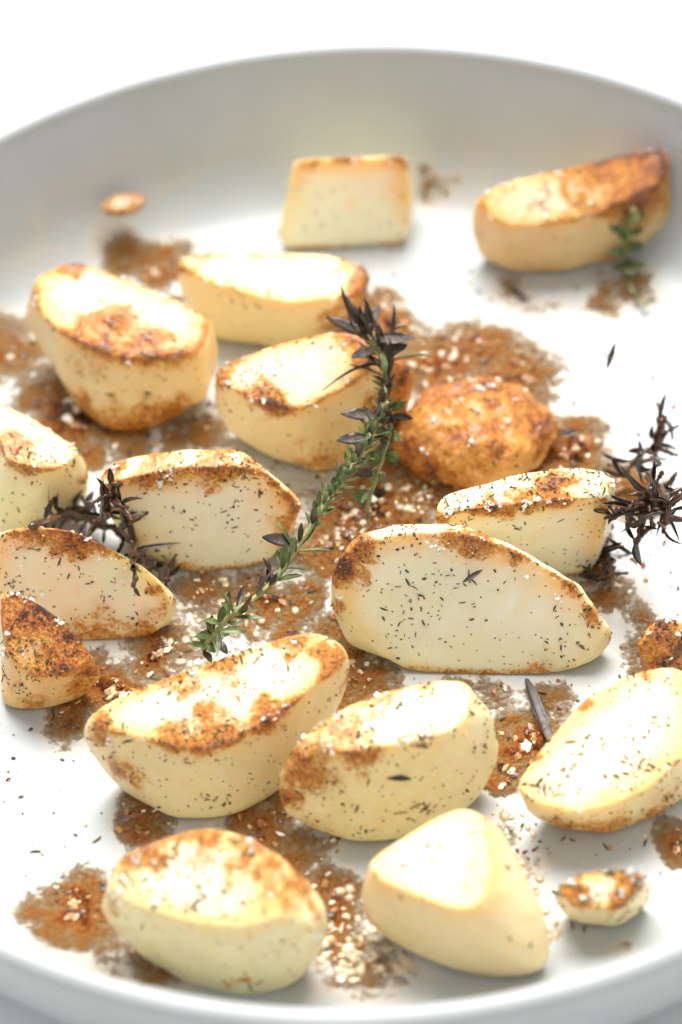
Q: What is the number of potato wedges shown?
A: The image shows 19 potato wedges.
